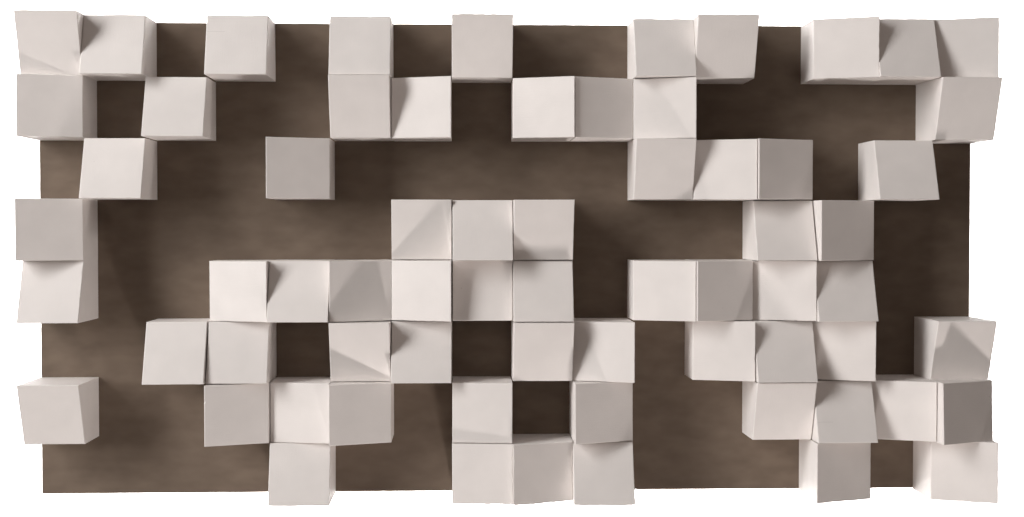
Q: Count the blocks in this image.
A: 67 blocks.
